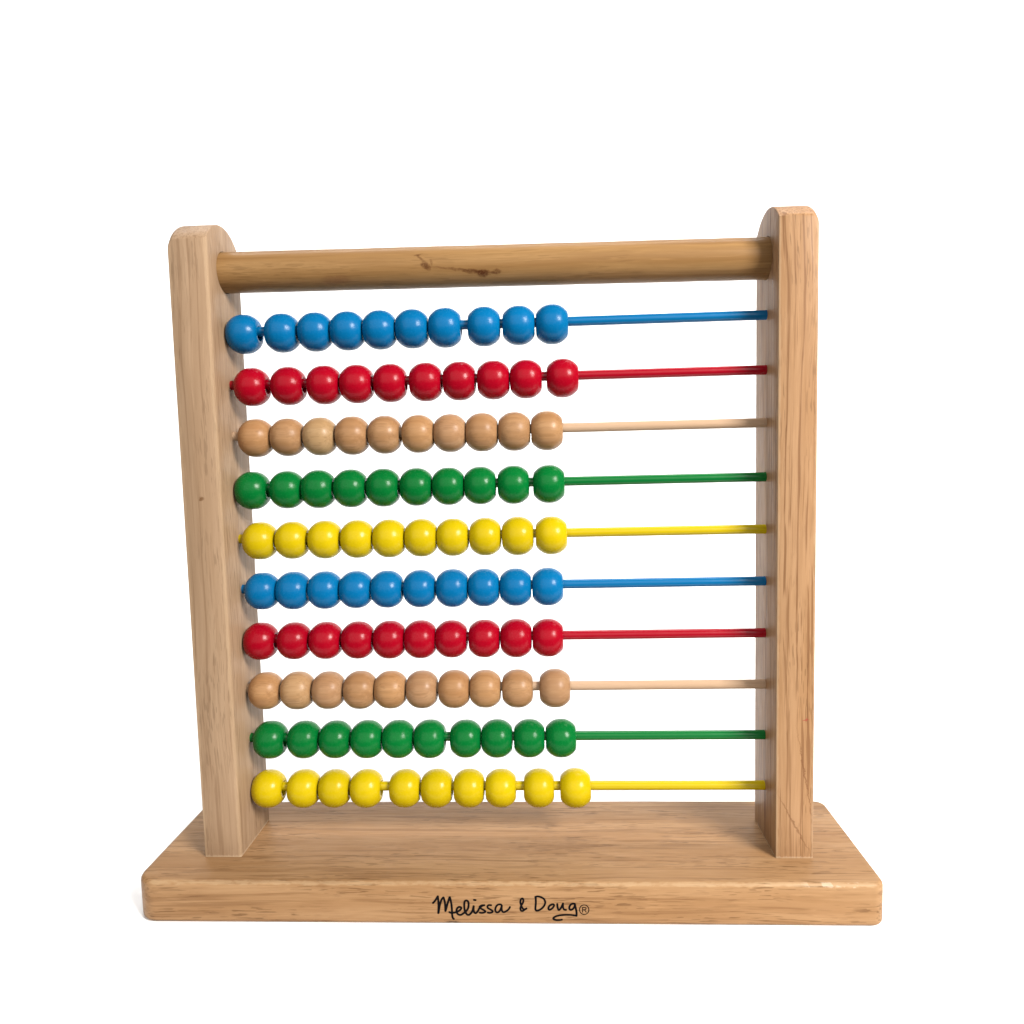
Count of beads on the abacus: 100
